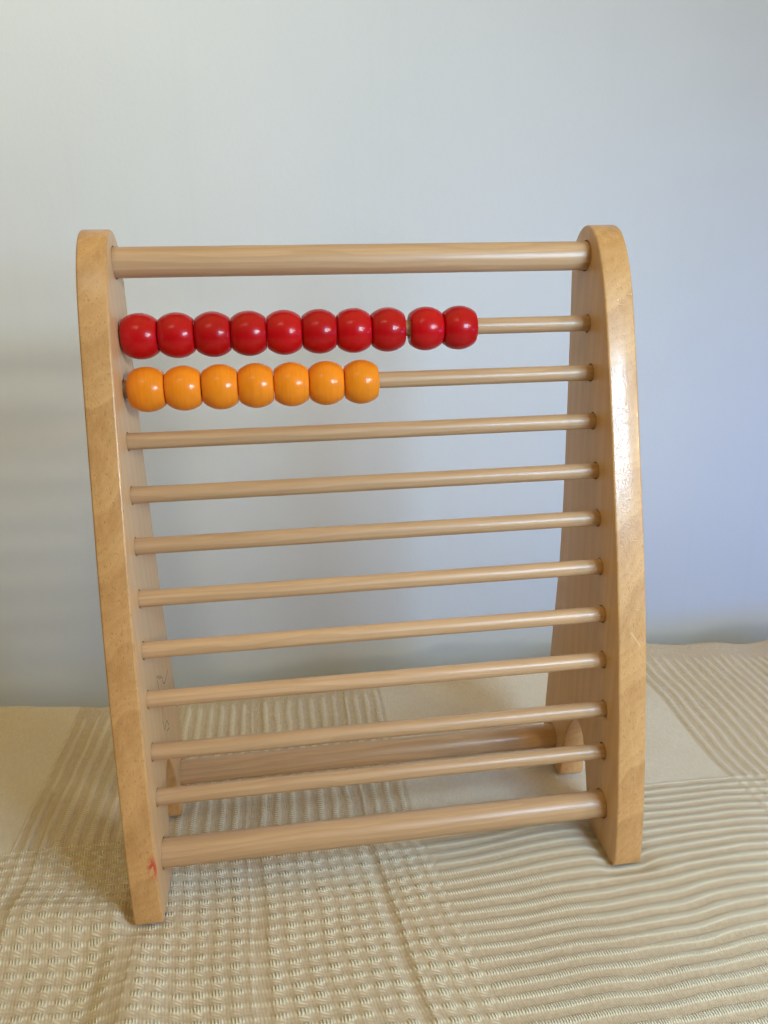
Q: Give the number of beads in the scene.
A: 17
